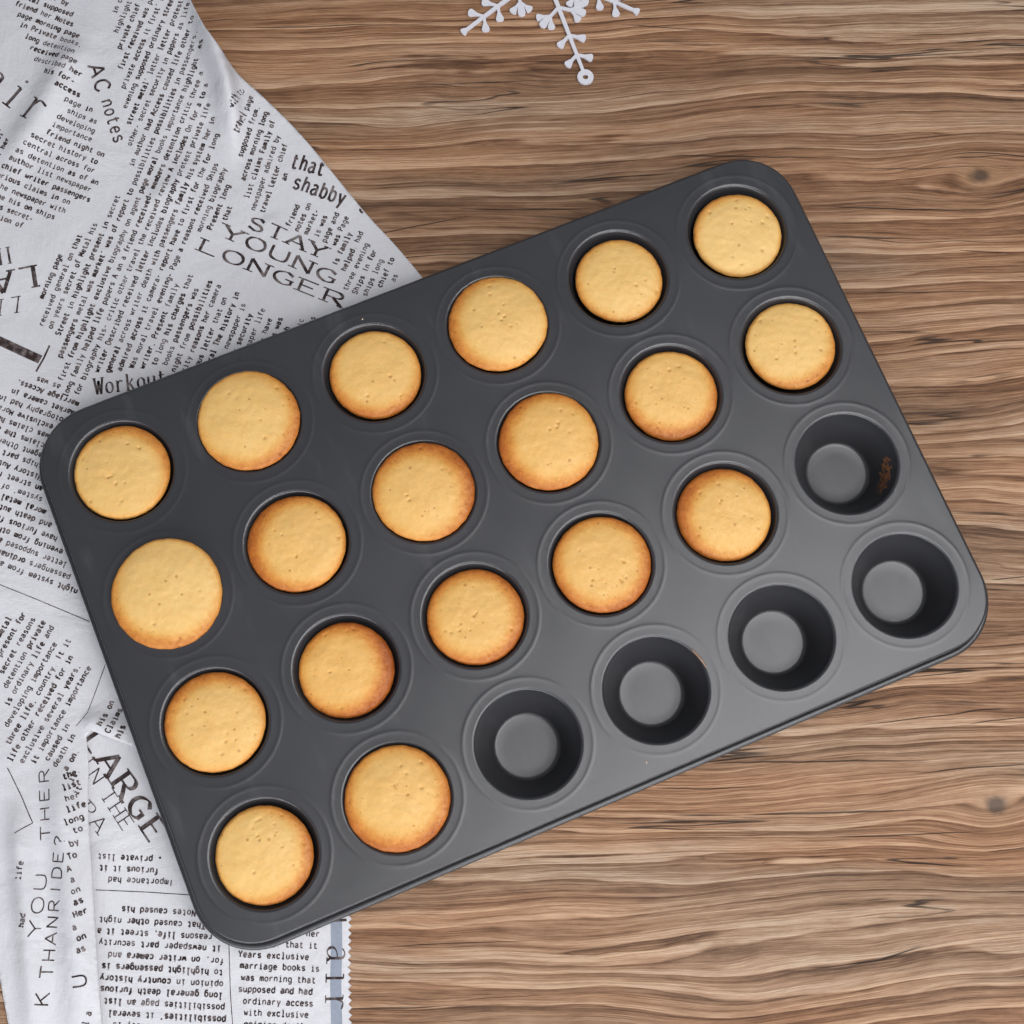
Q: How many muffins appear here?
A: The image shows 19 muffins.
